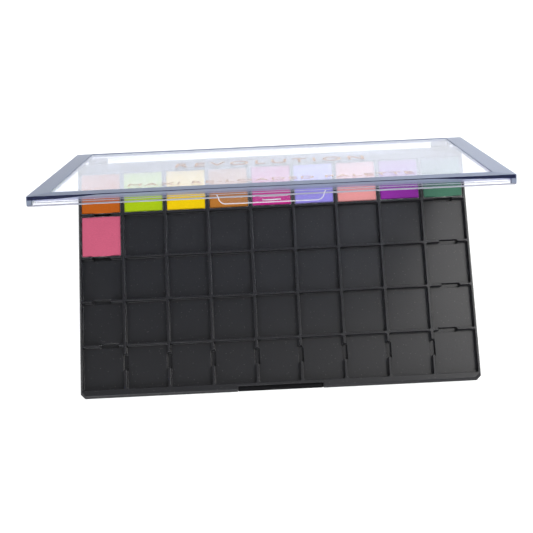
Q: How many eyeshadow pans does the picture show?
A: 10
